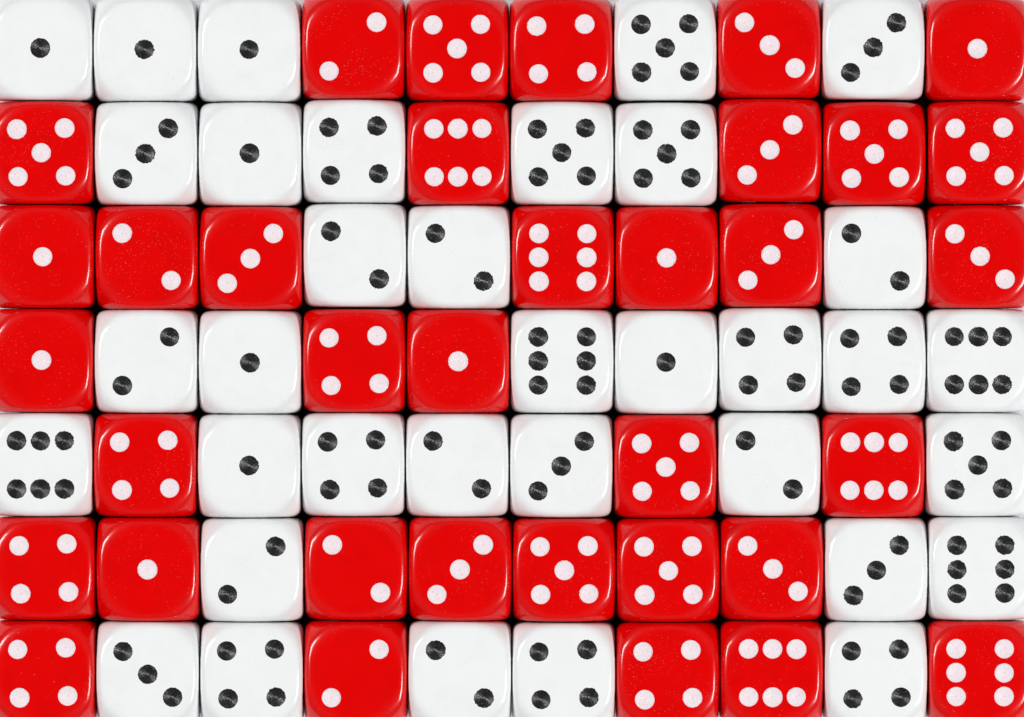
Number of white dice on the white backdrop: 35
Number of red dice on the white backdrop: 35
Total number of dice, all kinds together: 70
